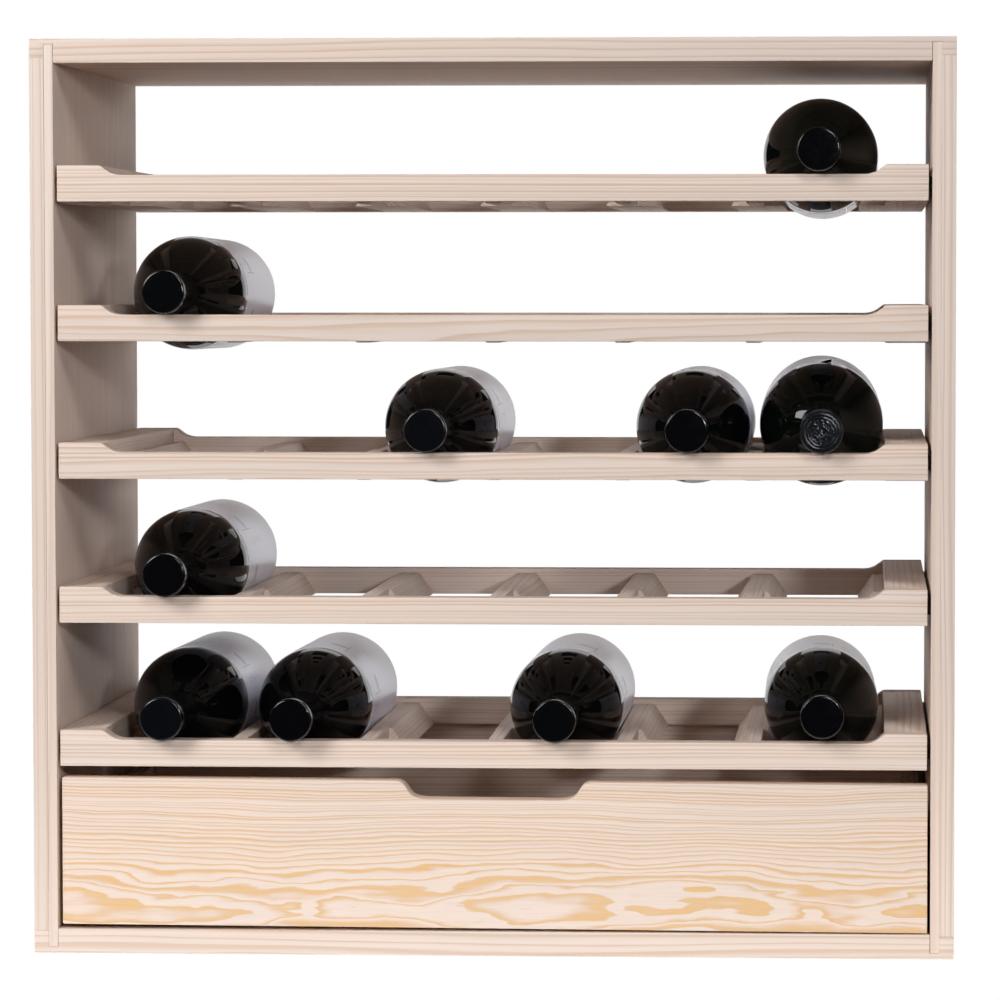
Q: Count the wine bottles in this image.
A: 10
